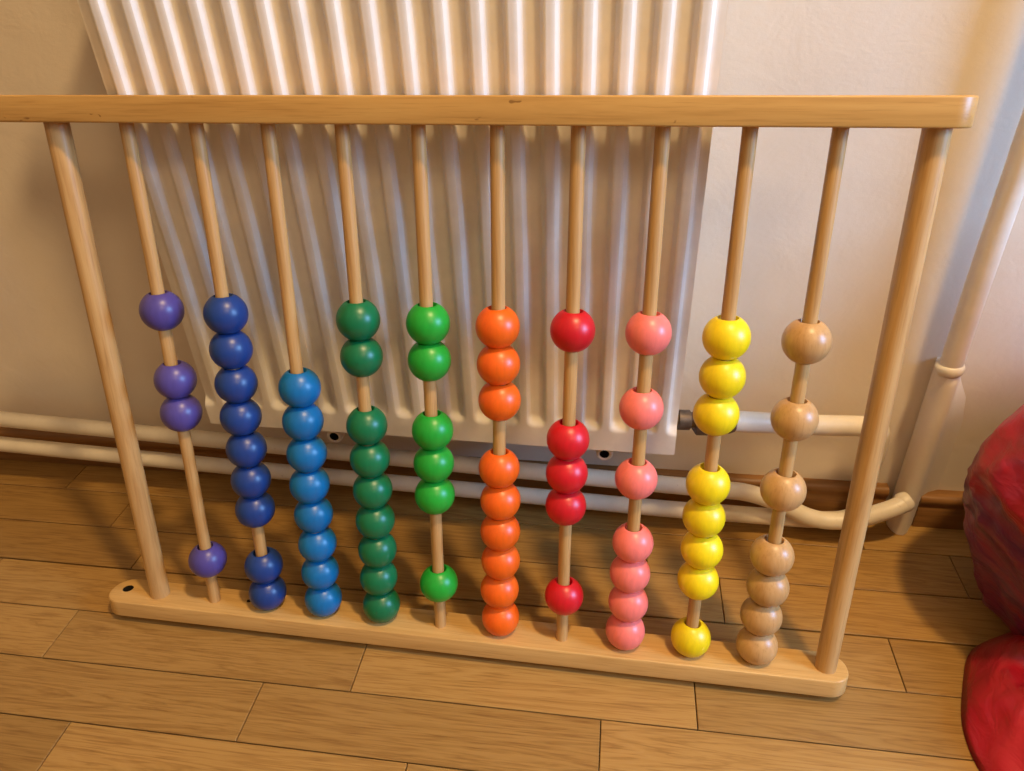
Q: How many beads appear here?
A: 72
